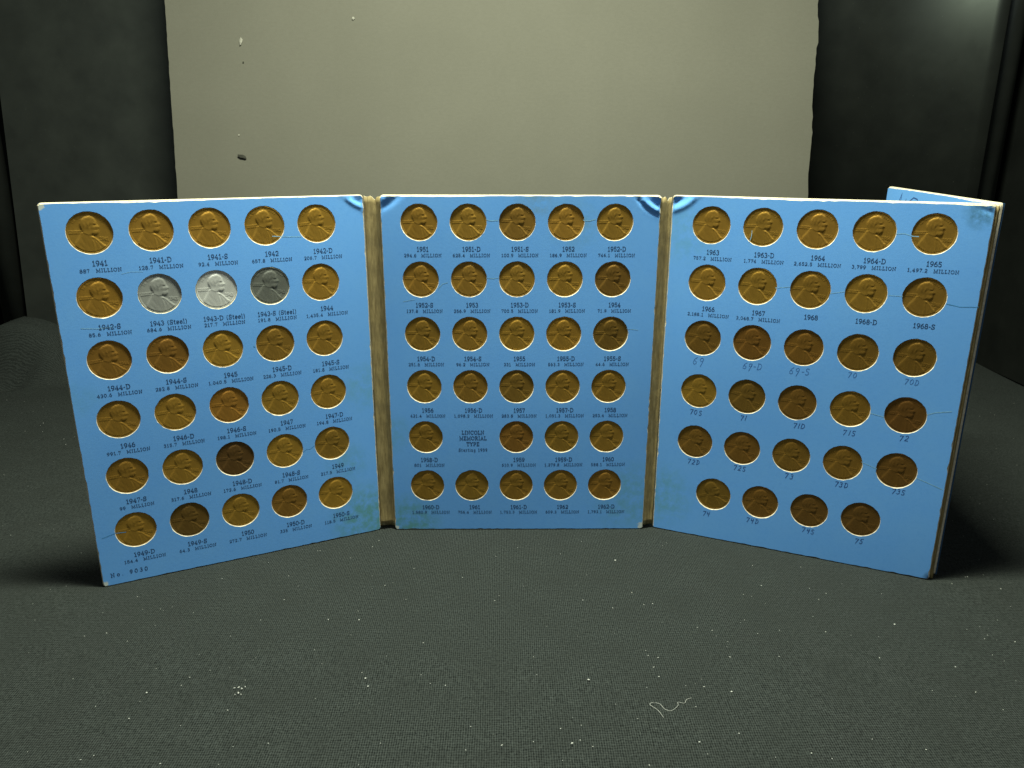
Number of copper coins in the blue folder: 85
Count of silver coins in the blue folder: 3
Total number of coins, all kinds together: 88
